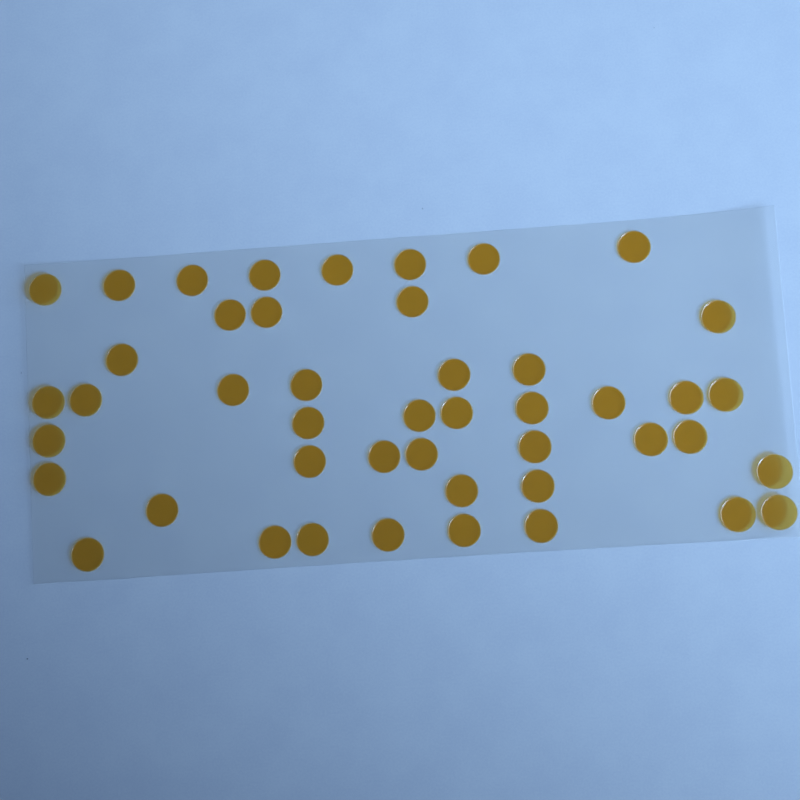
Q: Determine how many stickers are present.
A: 46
